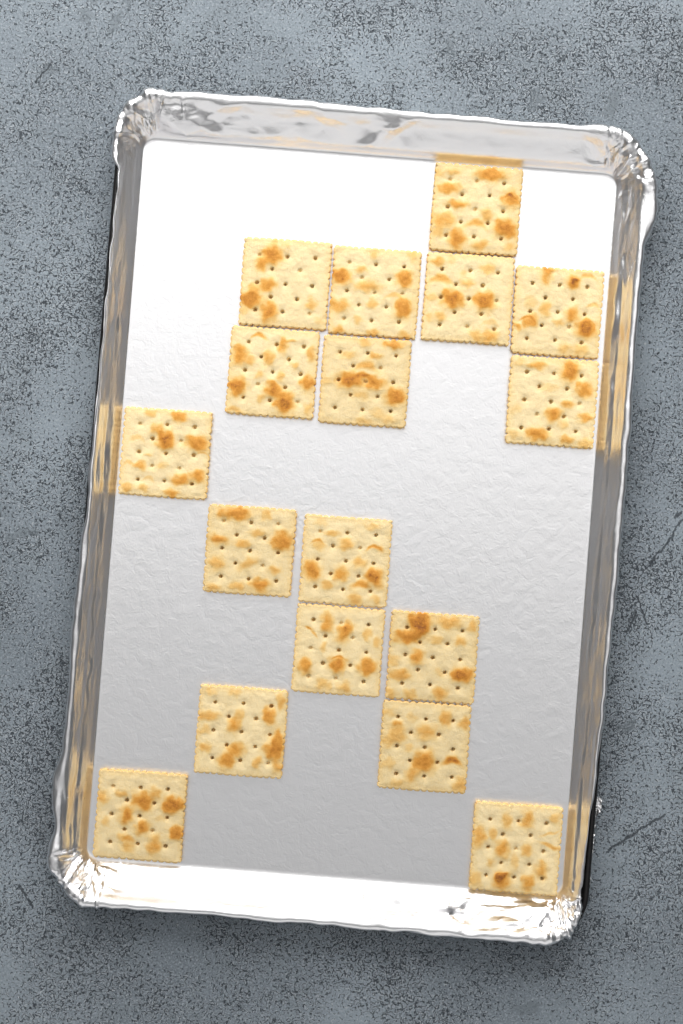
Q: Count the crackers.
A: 17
